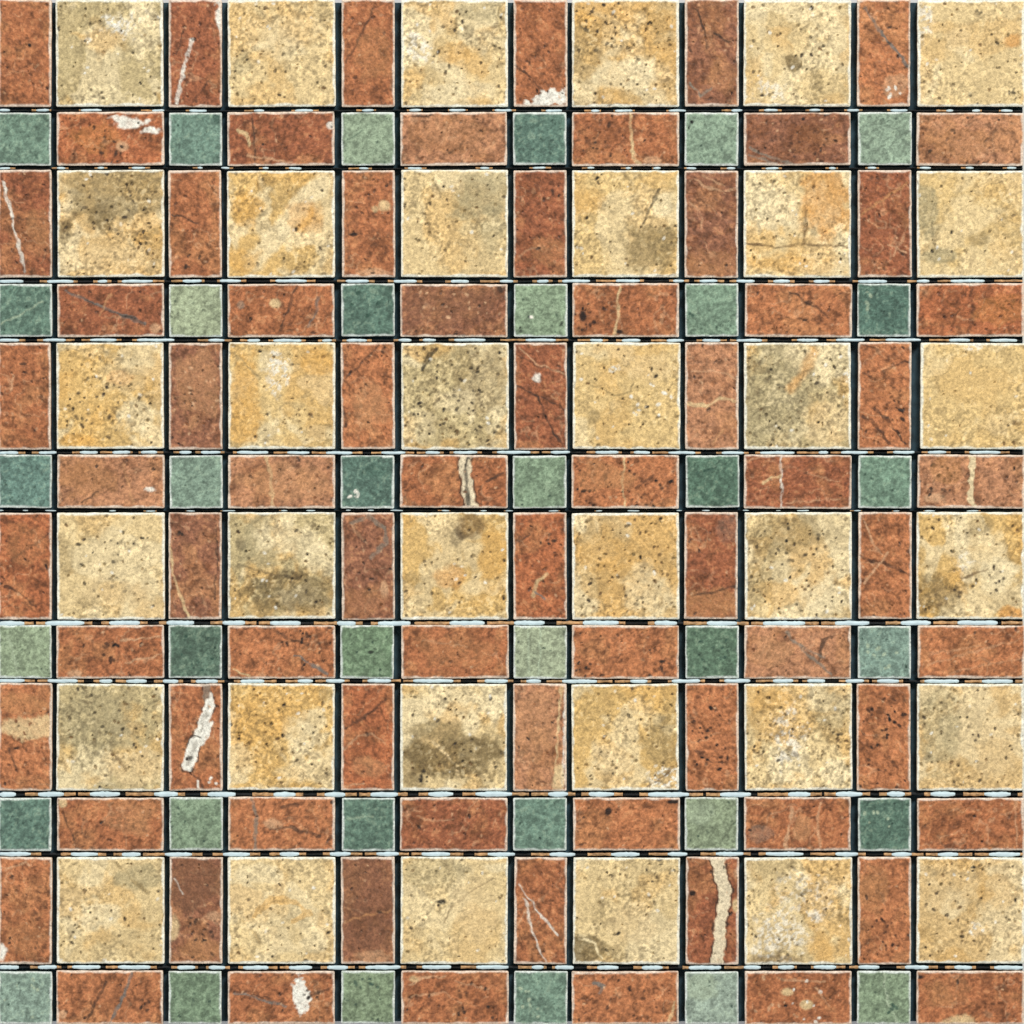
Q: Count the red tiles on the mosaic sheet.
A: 72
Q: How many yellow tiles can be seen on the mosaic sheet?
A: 36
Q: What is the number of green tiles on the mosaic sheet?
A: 36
